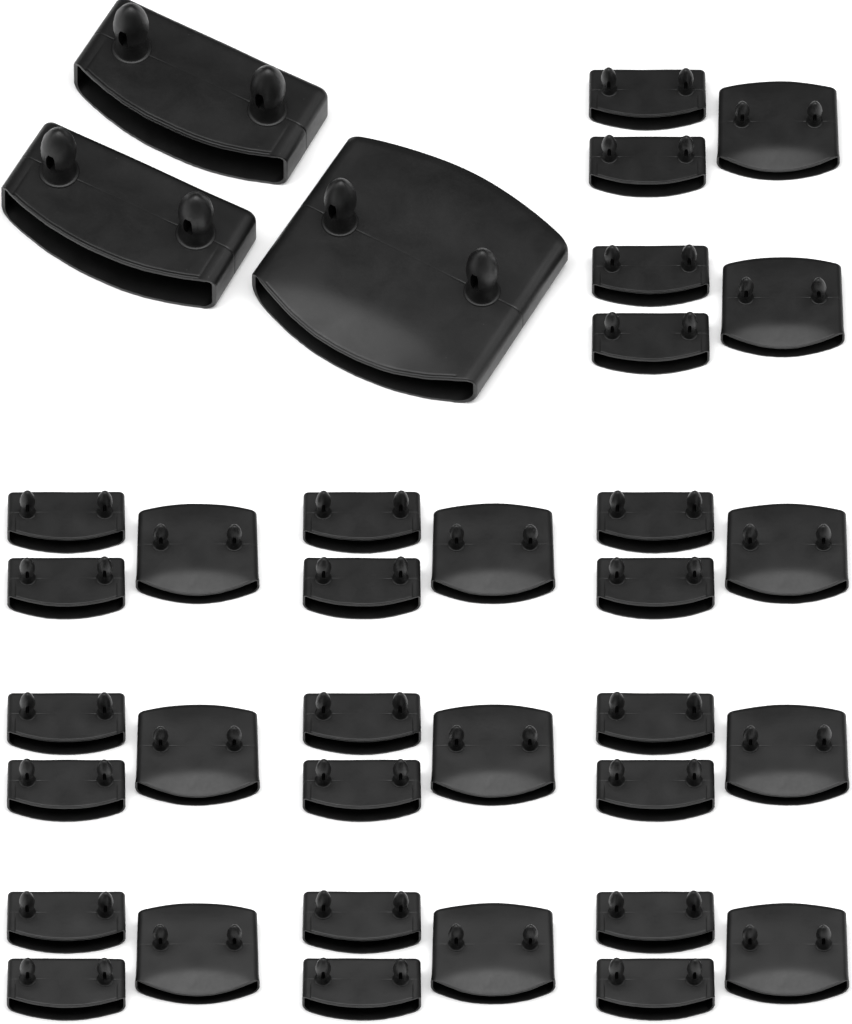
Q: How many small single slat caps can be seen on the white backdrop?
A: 22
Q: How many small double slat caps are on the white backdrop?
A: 11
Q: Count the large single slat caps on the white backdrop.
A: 2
